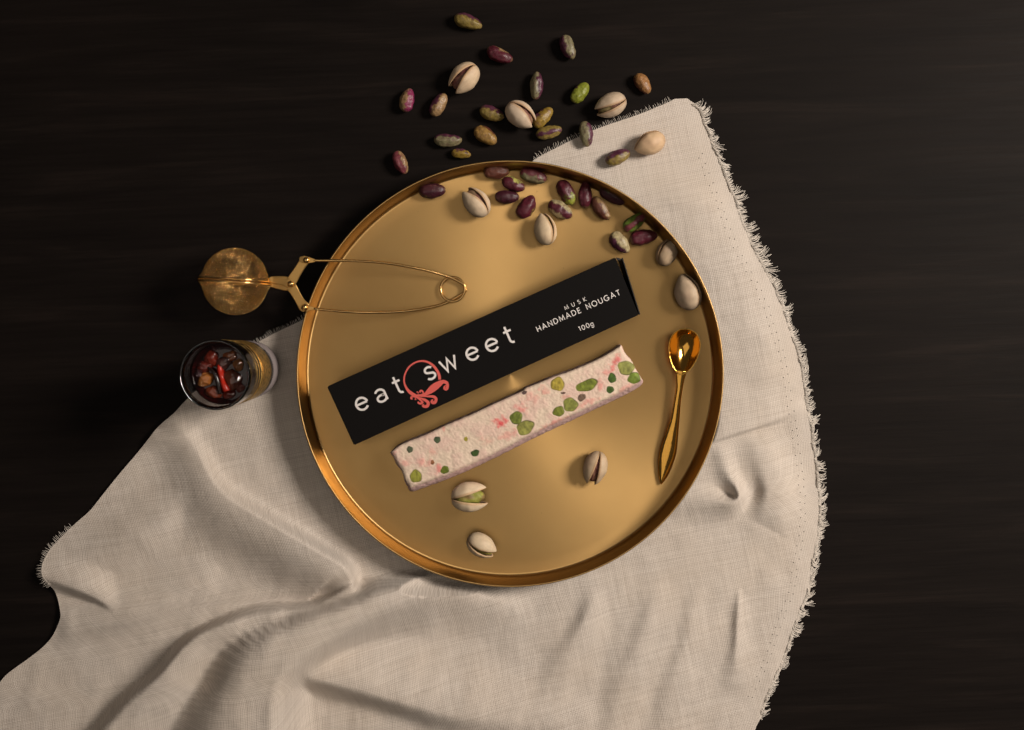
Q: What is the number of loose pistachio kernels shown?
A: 31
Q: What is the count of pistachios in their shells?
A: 11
